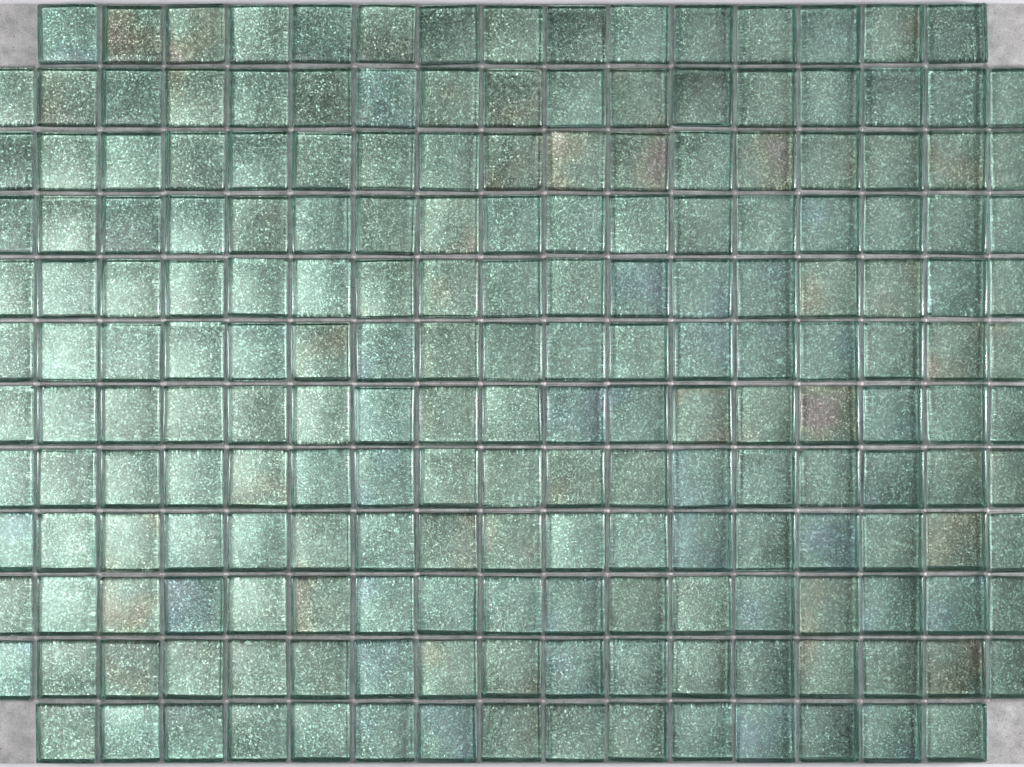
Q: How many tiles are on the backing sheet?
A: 200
